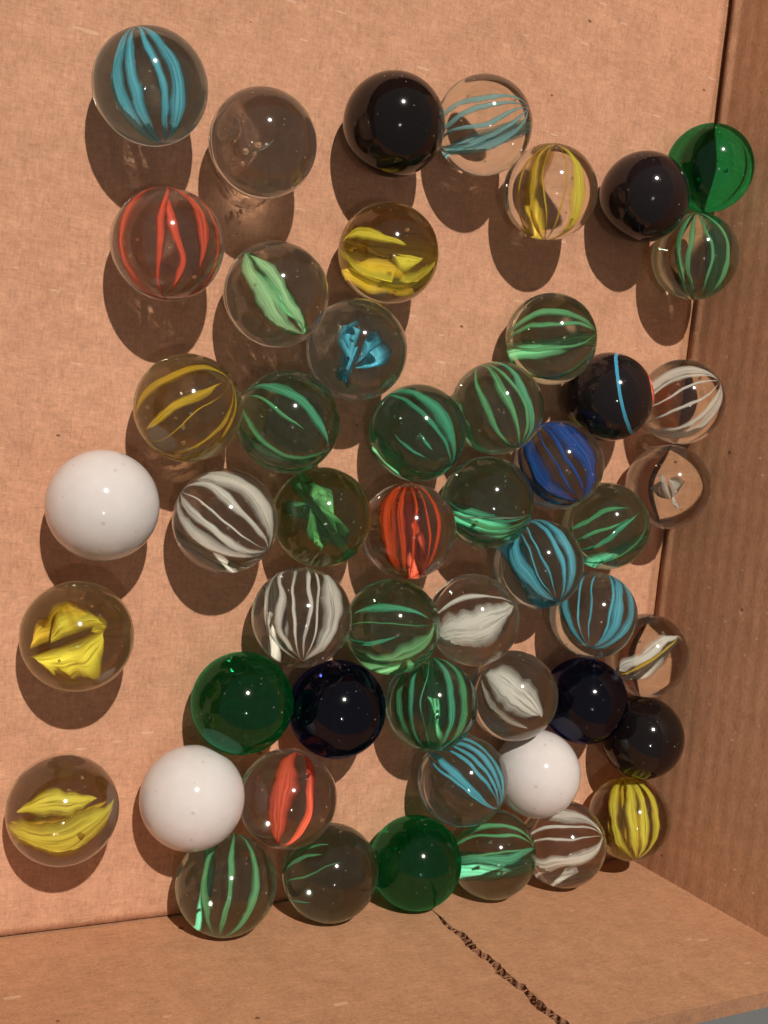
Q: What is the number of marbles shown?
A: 51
